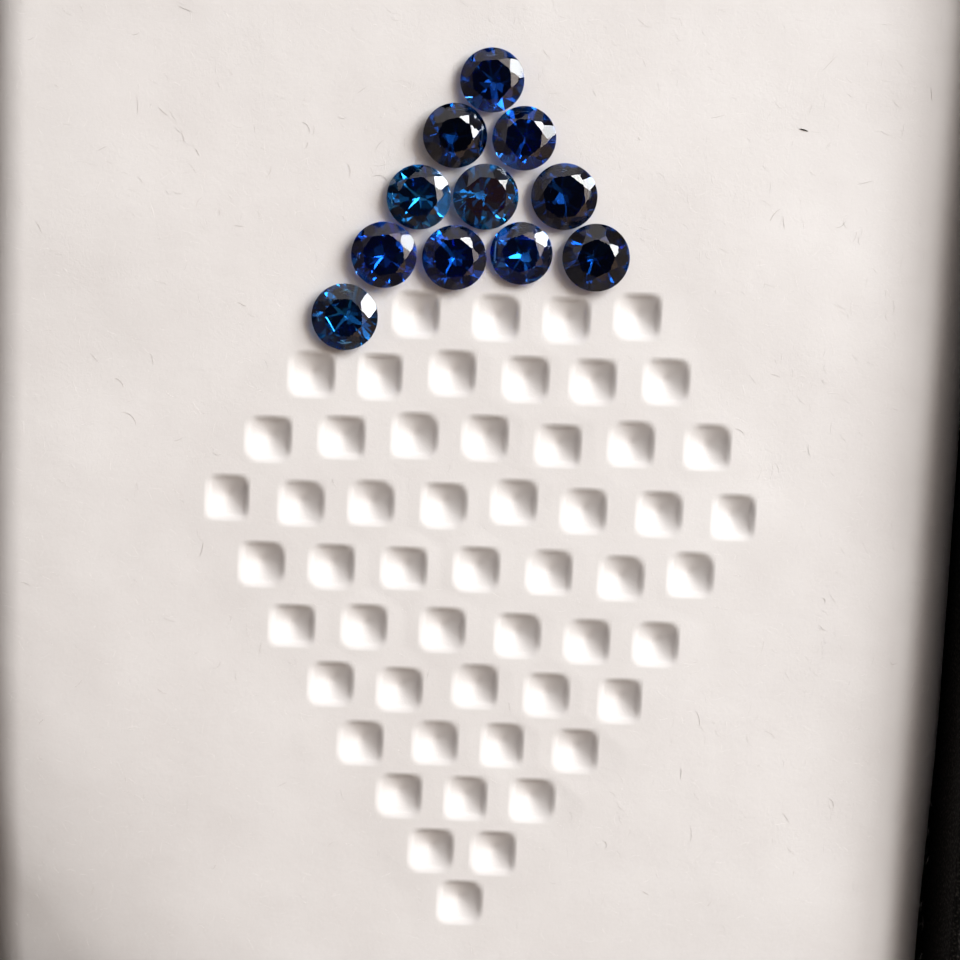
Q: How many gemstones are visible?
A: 11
